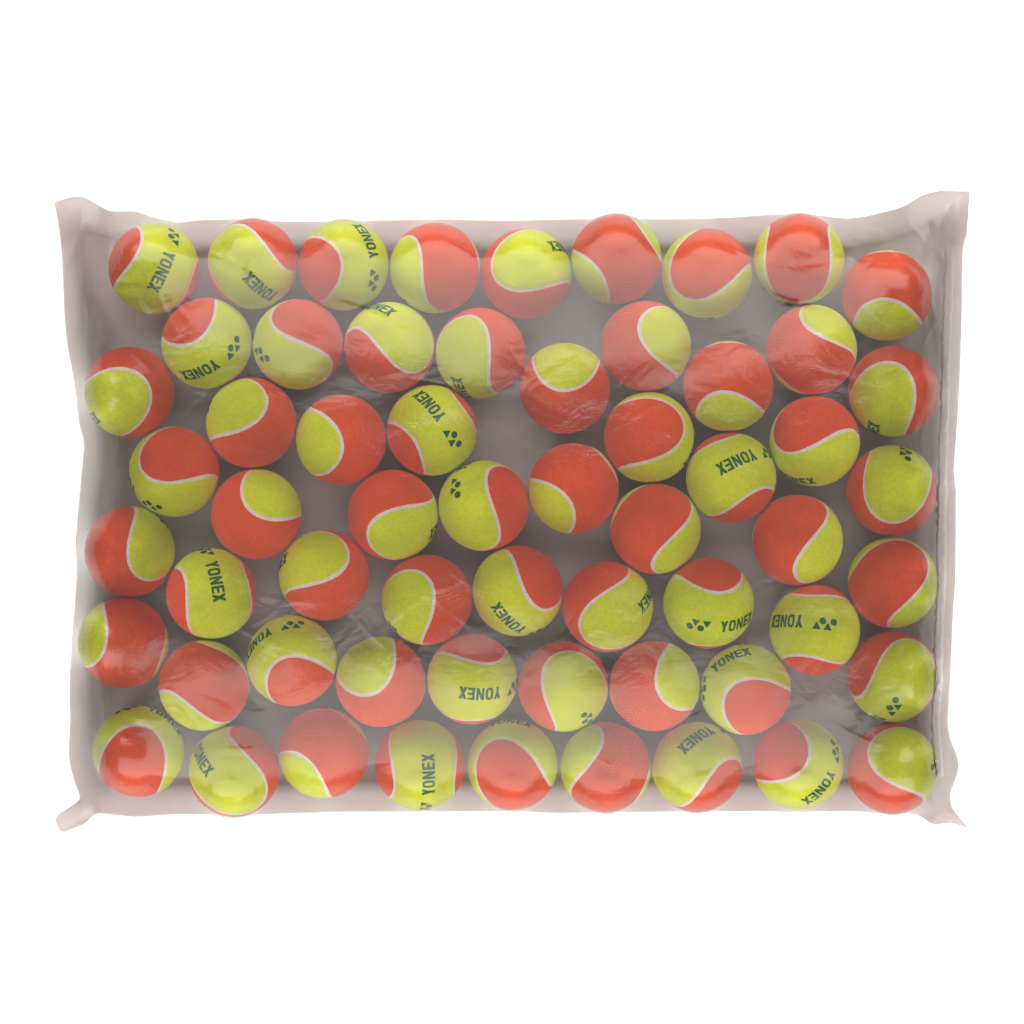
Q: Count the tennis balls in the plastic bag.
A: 60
